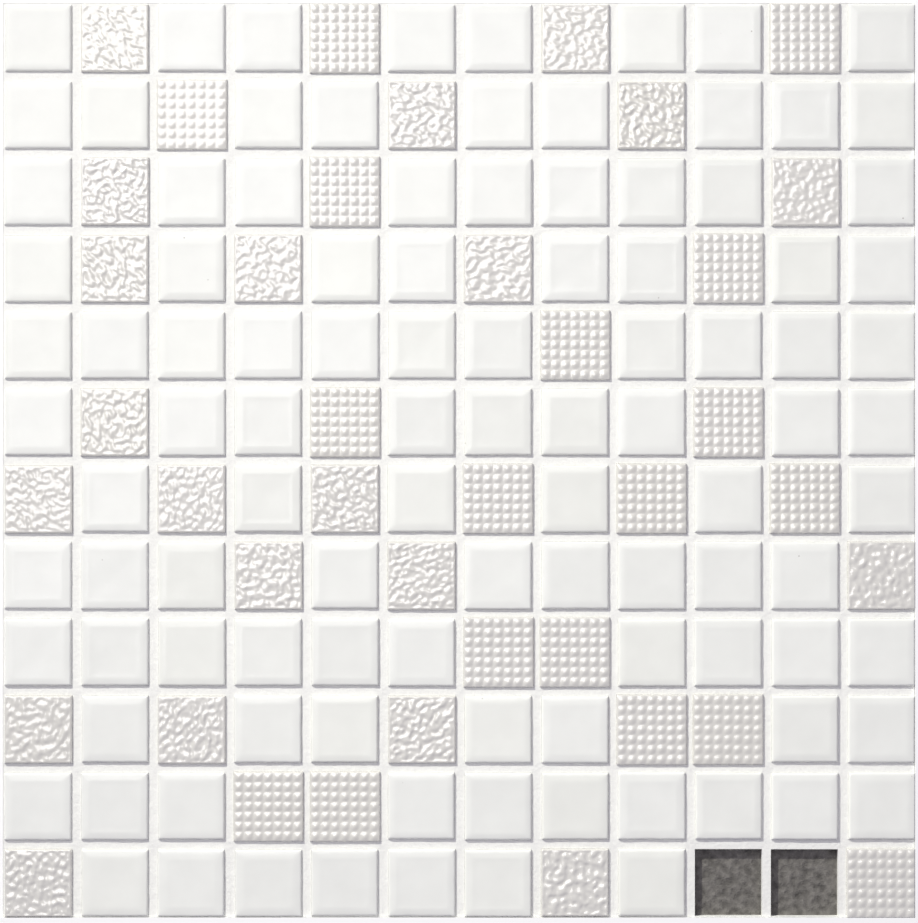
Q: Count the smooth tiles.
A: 103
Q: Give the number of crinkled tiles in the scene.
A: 21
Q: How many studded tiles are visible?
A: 18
